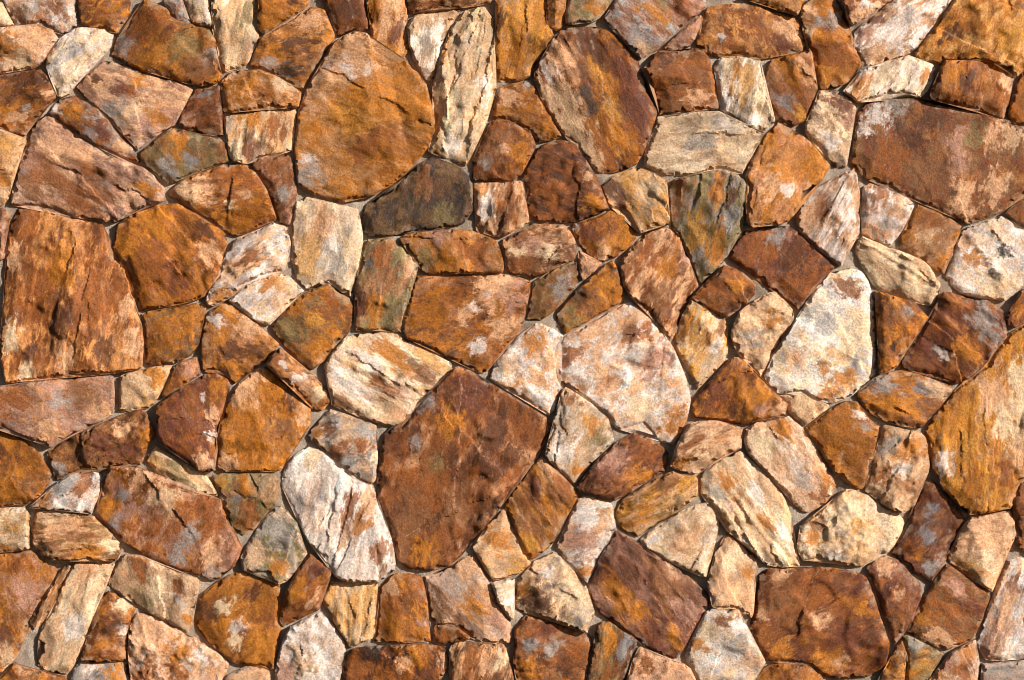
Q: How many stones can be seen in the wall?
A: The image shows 165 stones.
